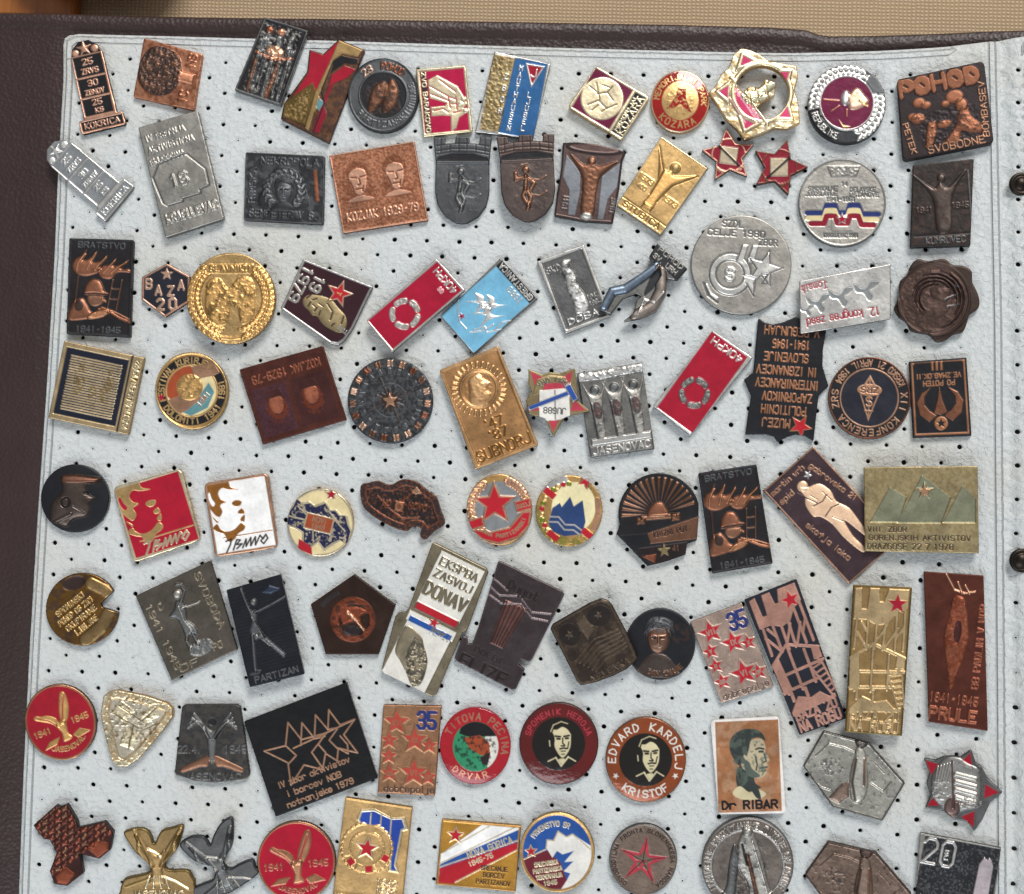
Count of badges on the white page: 91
